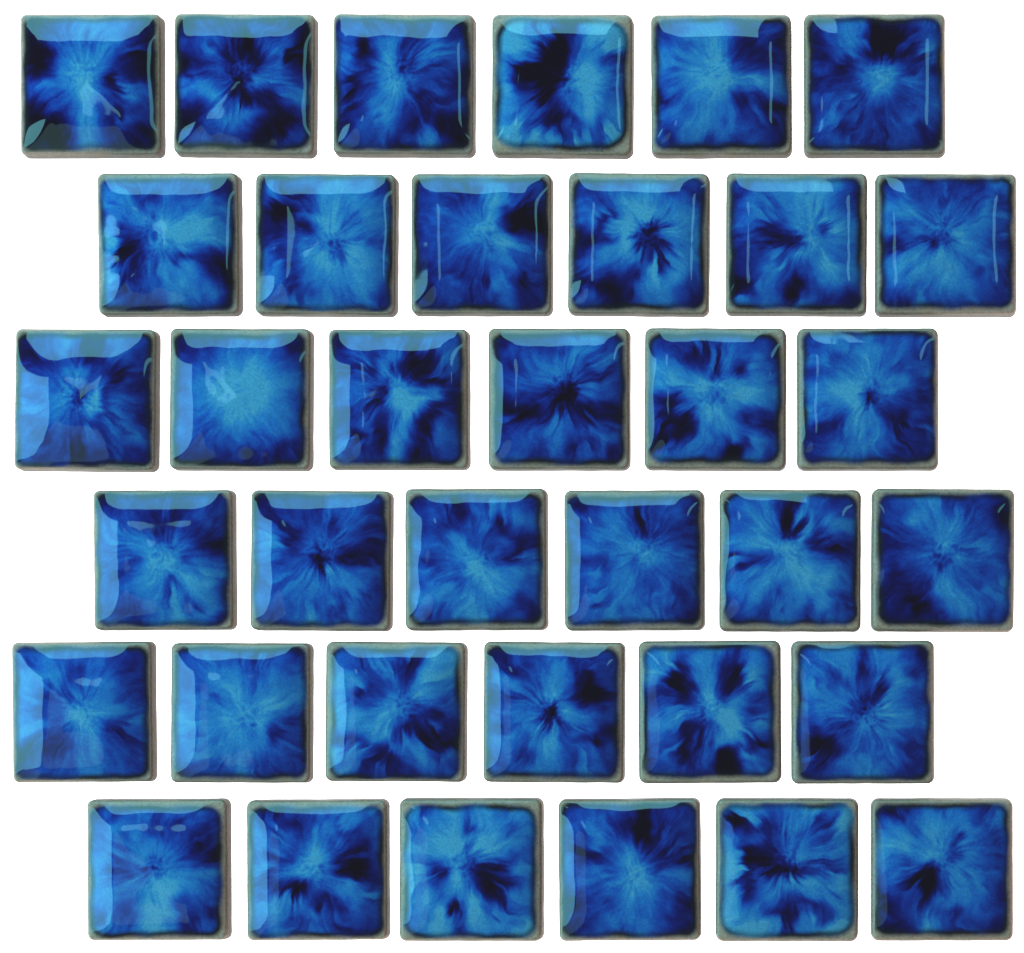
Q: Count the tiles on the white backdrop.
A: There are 36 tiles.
